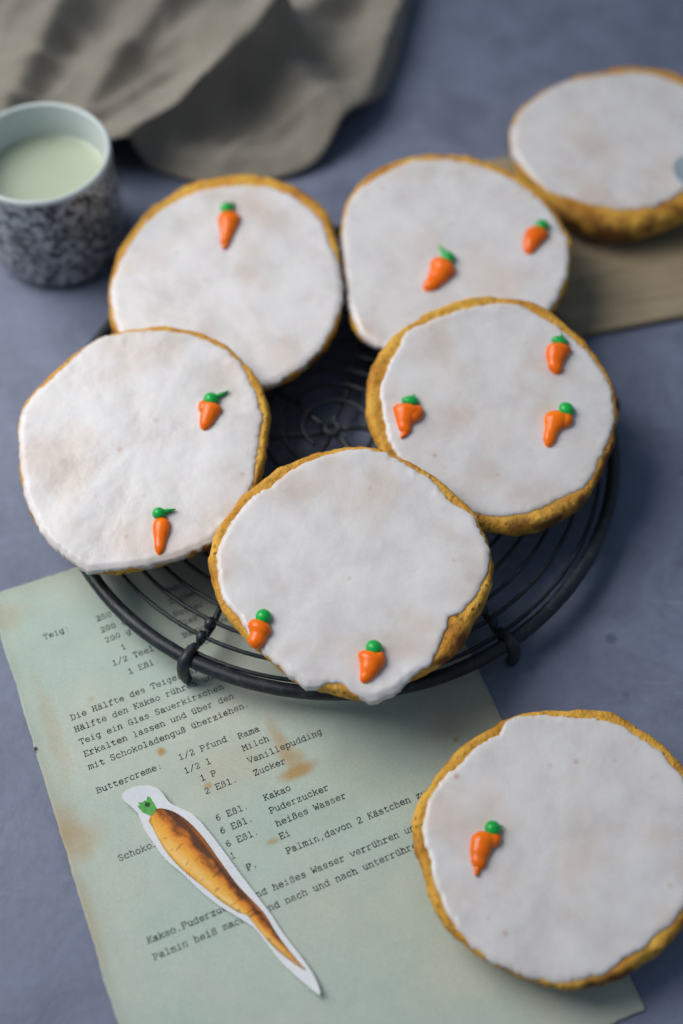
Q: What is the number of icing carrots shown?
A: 11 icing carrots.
